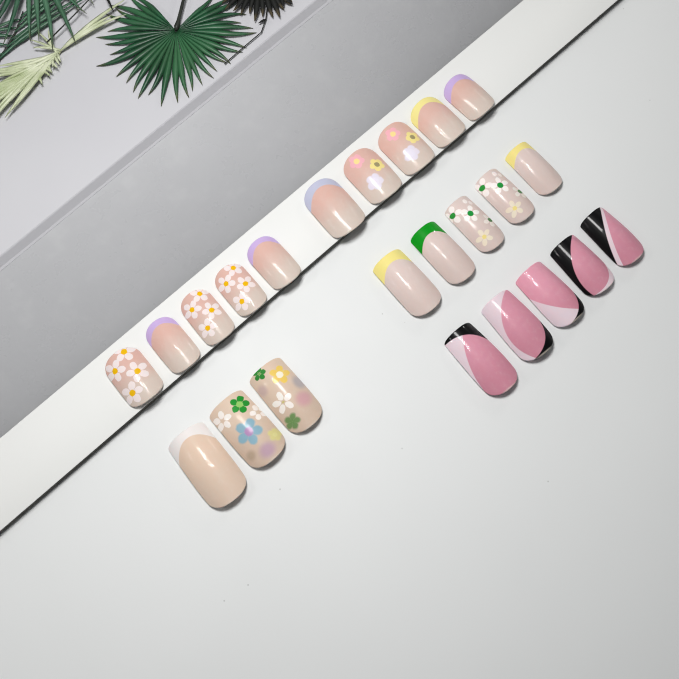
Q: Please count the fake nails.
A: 23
